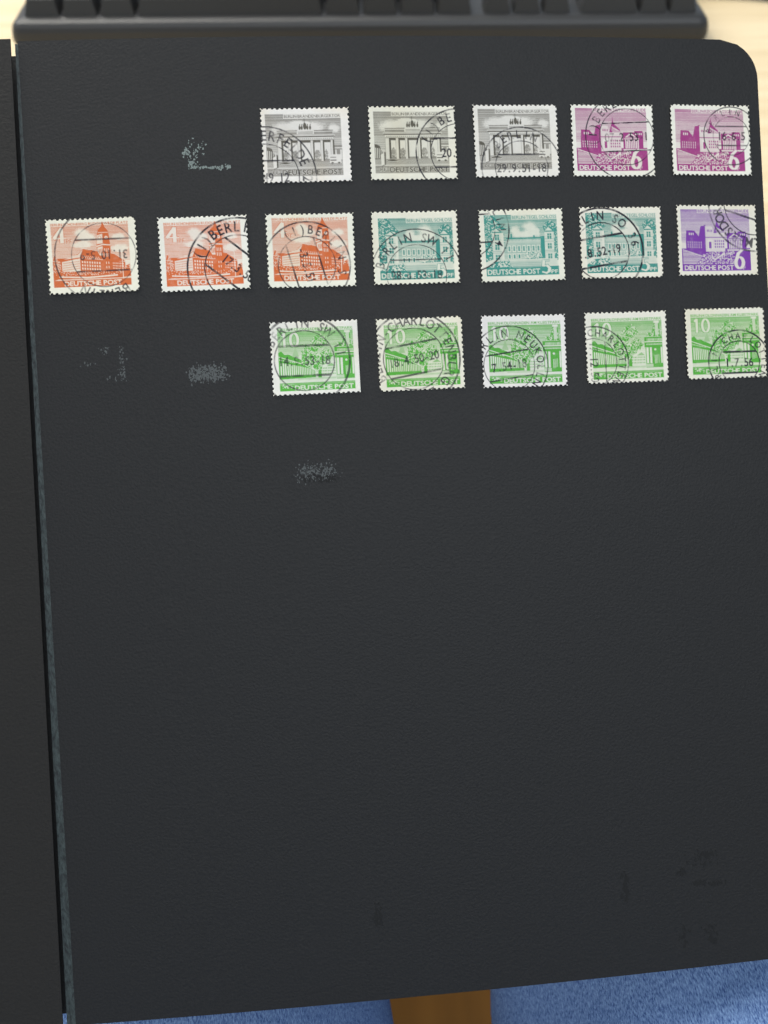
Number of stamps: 17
